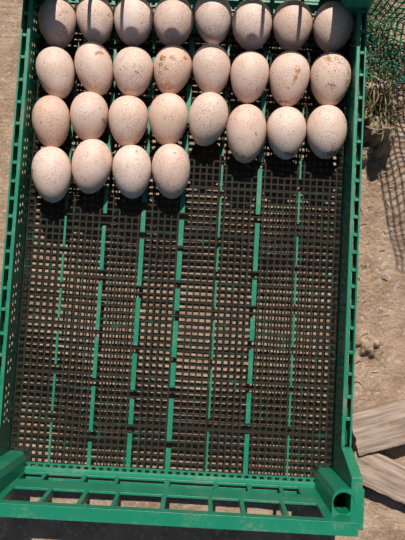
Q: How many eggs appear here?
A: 28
